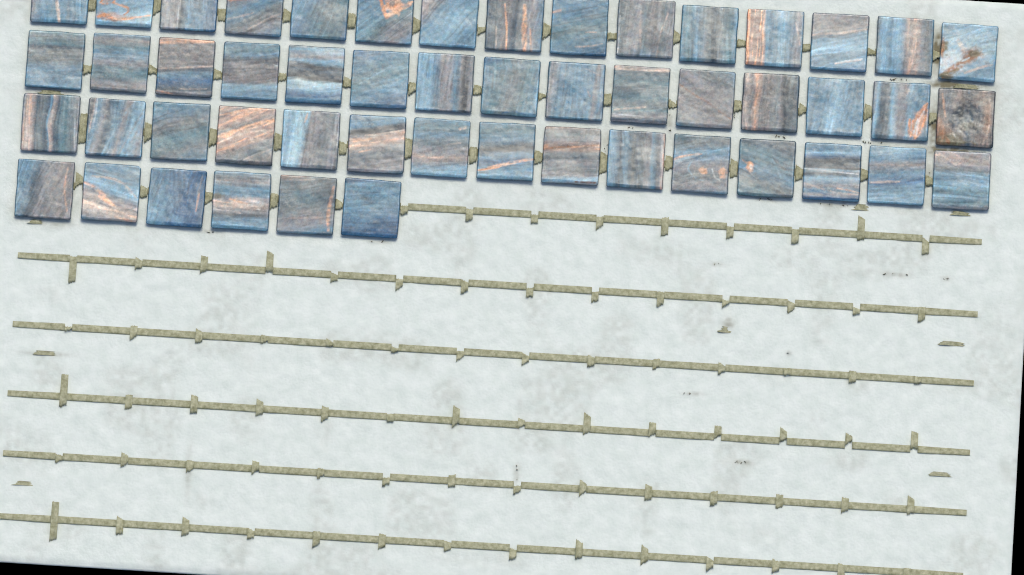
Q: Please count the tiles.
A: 51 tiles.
